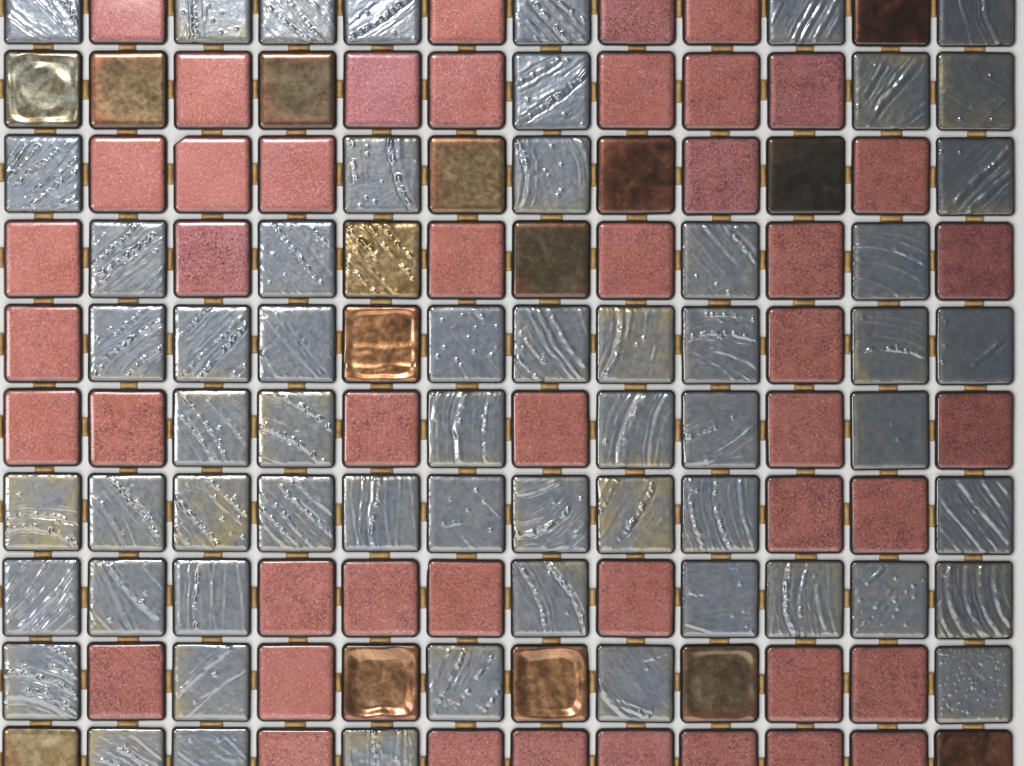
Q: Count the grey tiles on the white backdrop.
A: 59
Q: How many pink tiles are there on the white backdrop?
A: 46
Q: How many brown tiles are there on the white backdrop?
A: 15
